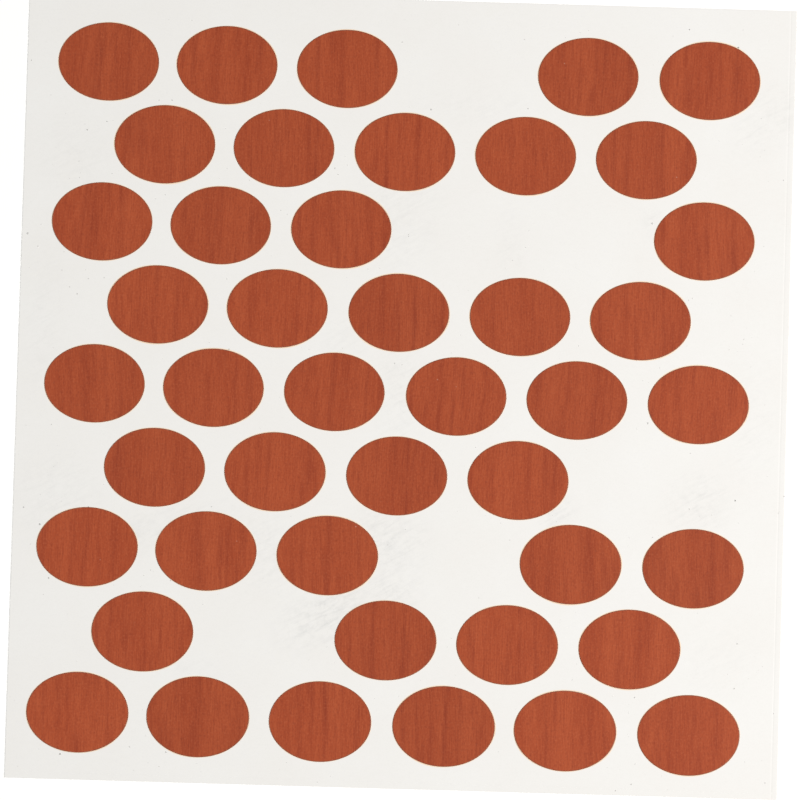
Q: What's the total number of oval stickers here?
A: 44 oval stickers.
